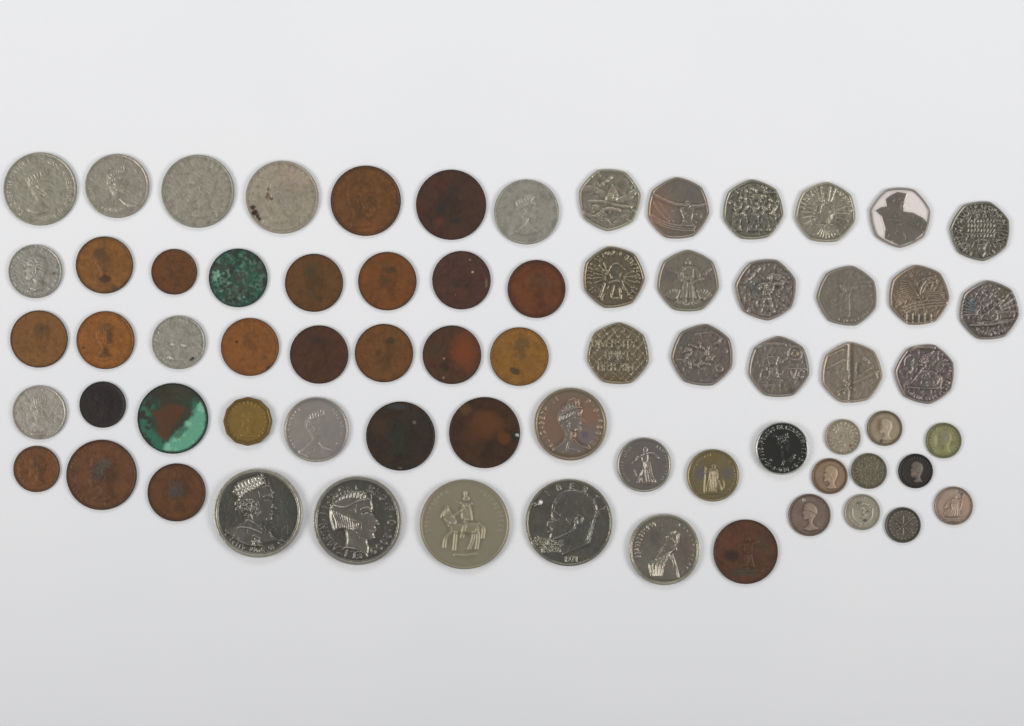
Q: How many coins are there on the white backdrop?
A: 70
